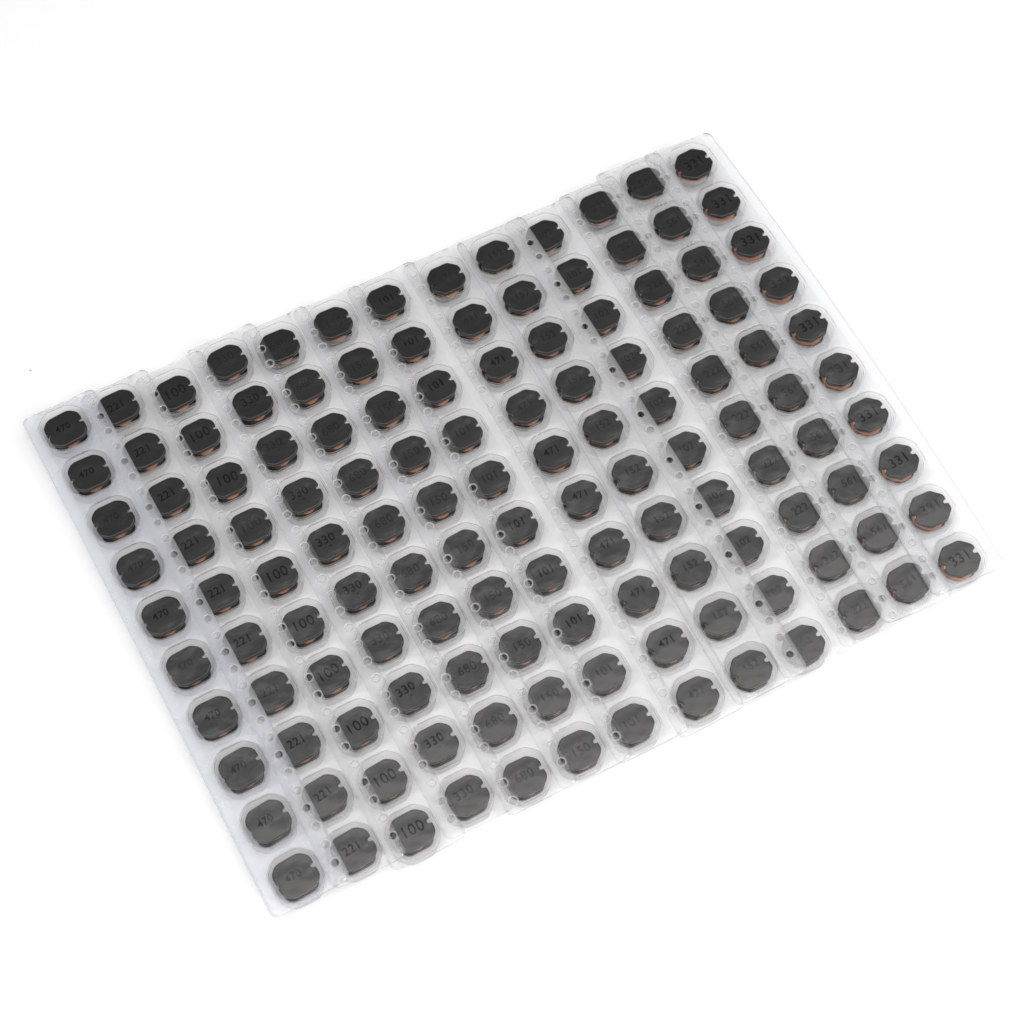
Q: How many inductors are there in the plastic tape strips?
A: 130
